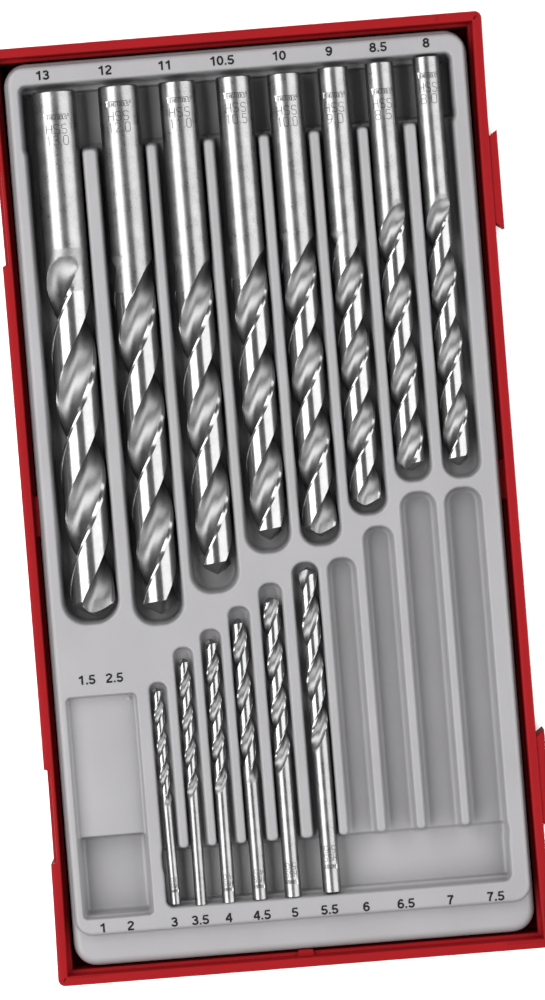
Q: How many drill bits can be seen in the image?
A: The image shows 14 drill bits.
